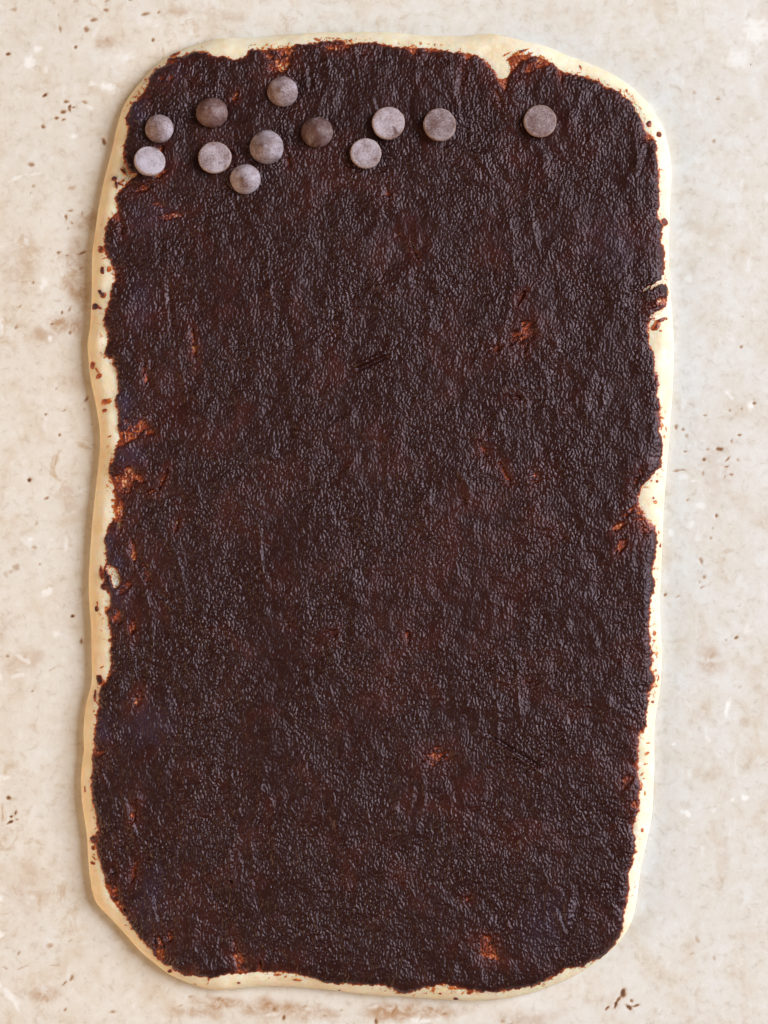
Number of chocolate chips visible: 12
